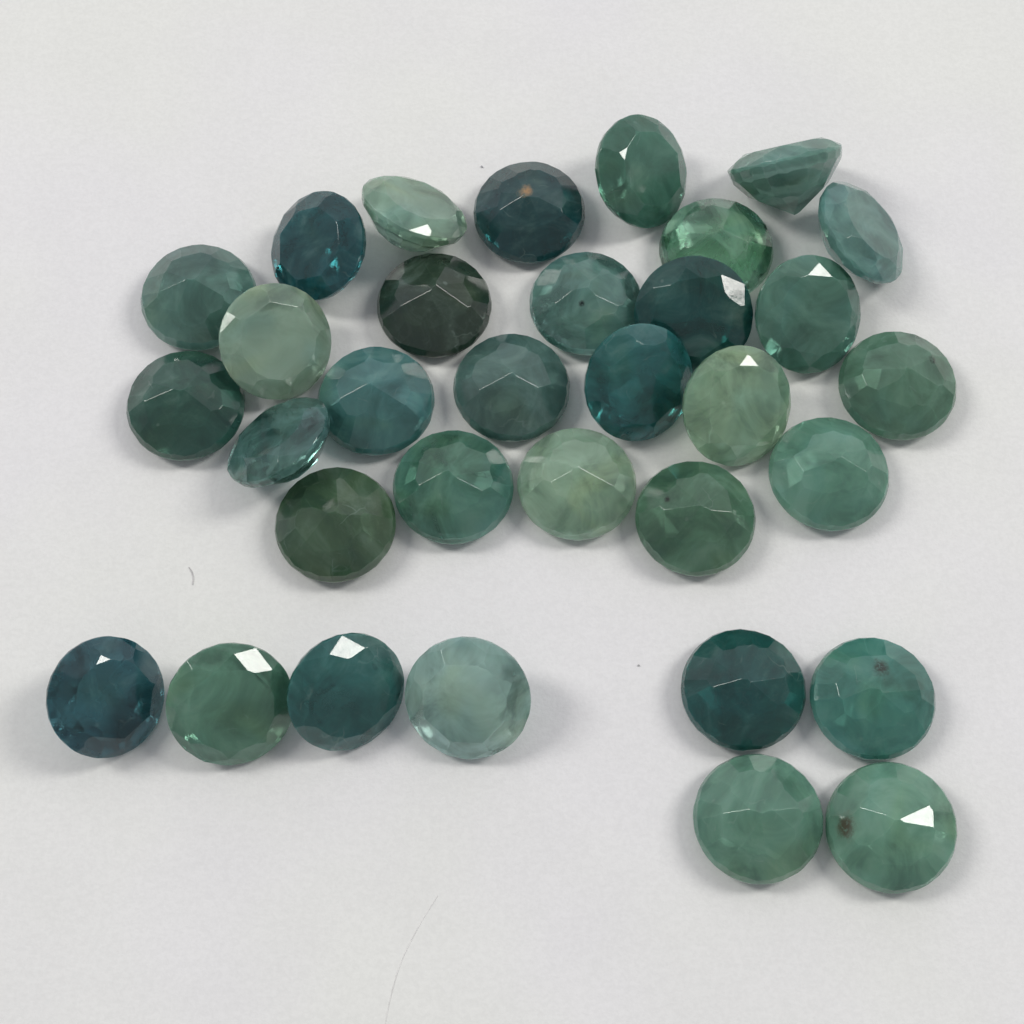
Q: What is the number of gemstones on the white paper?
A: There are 33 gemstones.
